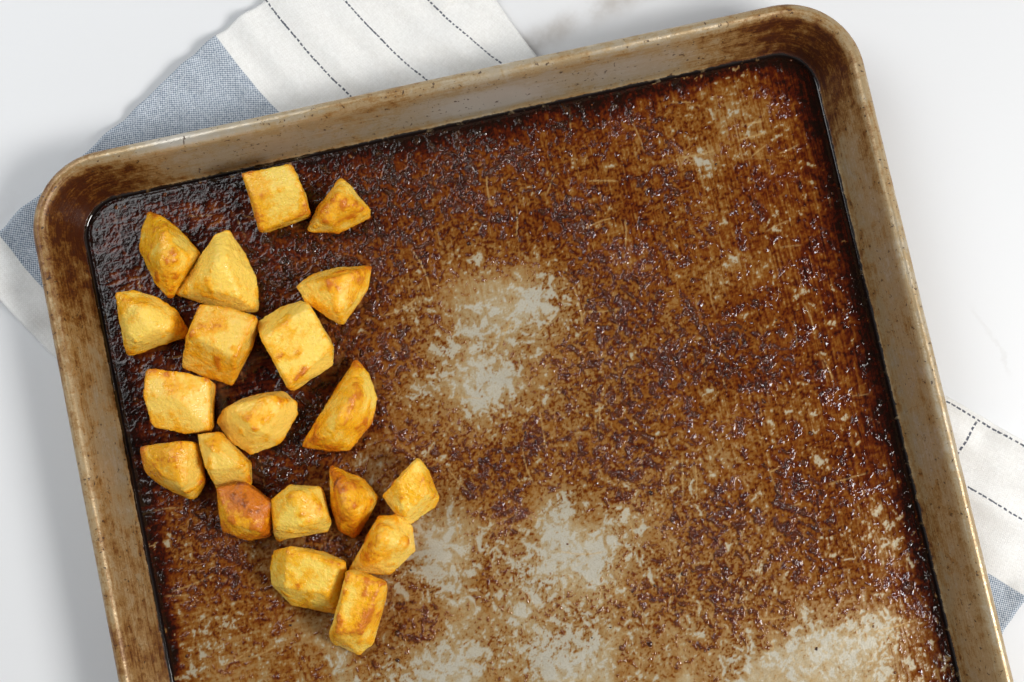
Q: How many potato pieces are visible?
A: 20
